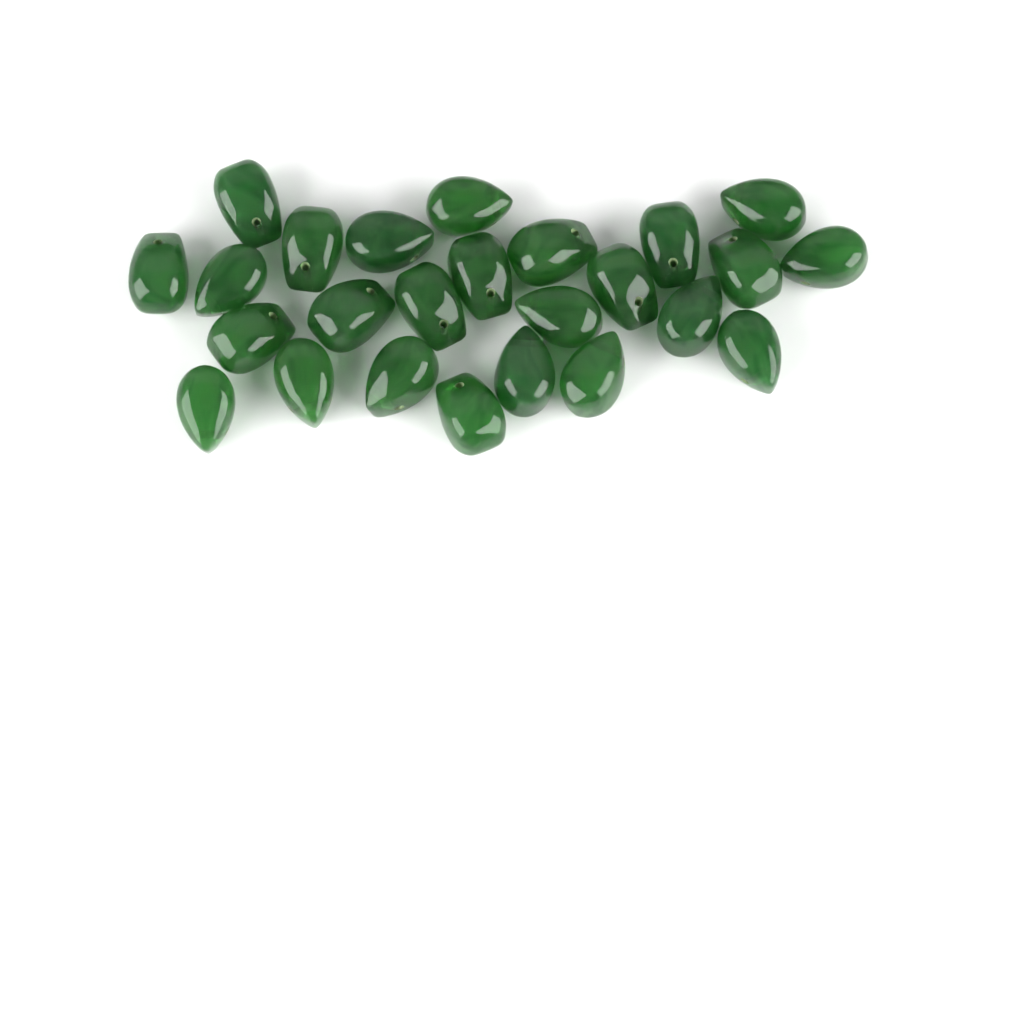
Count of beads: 25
